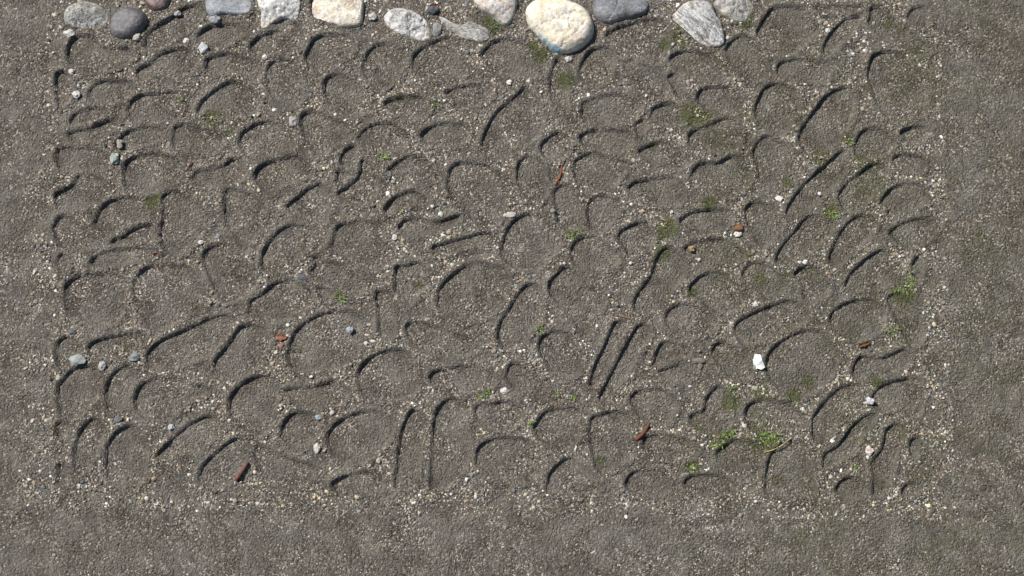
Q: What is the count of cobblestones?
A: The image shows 13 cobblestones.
